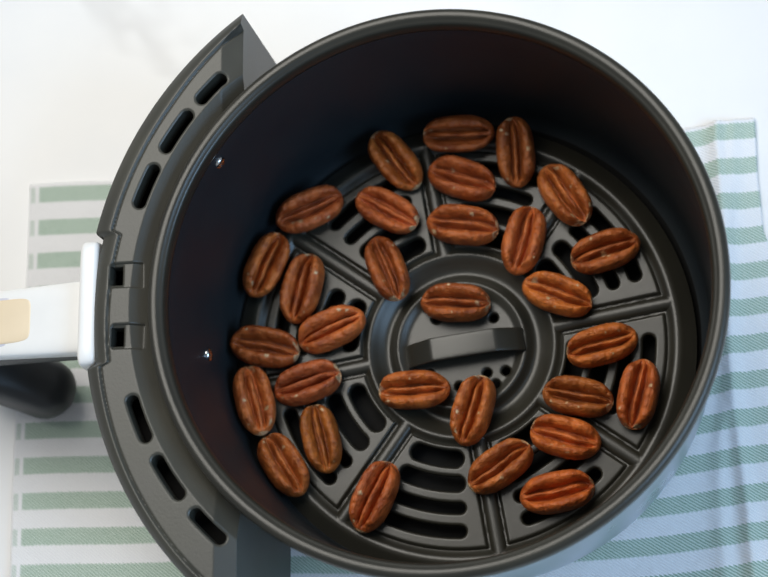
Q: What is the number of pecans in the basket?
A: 30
